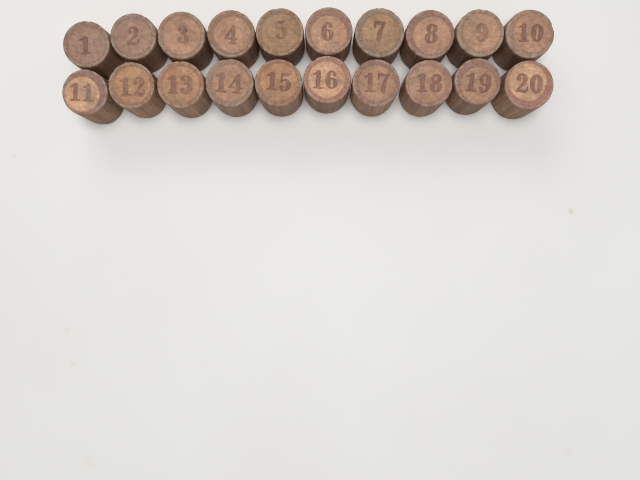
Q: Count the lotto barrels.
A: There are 20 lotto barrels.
